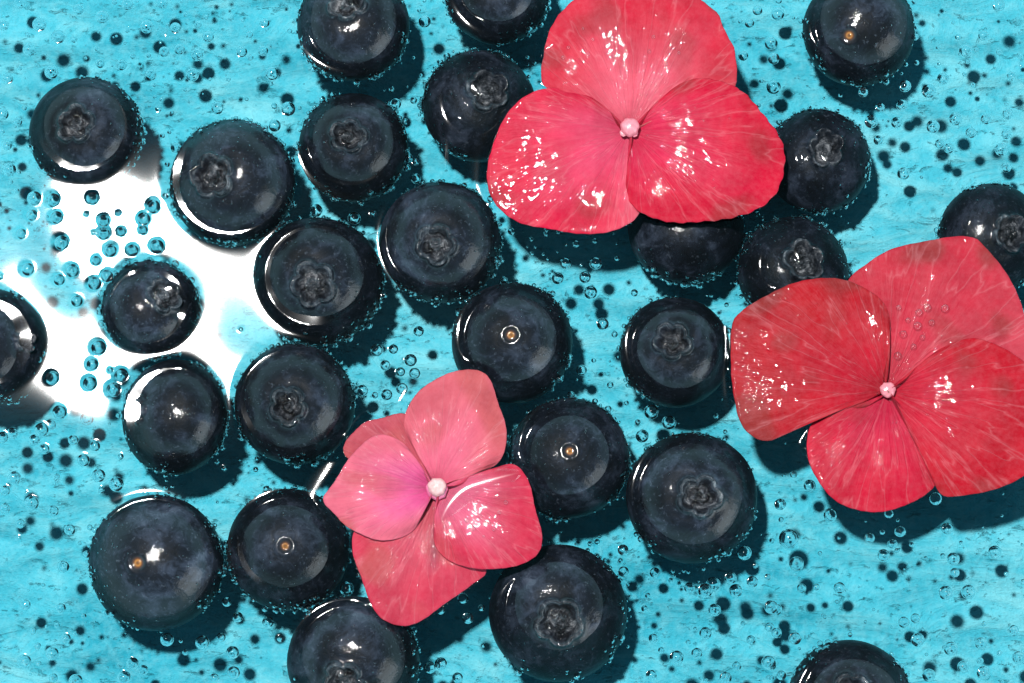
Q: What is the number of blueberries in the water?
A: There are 26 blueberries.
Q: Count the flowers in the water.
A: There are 3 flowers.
